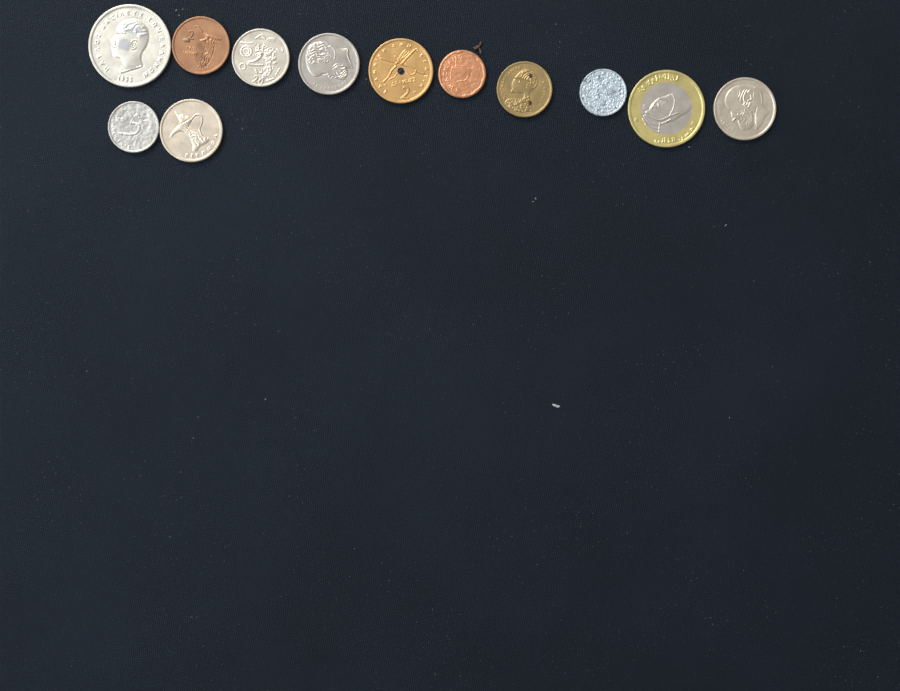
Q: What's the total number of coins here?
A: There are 12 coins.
